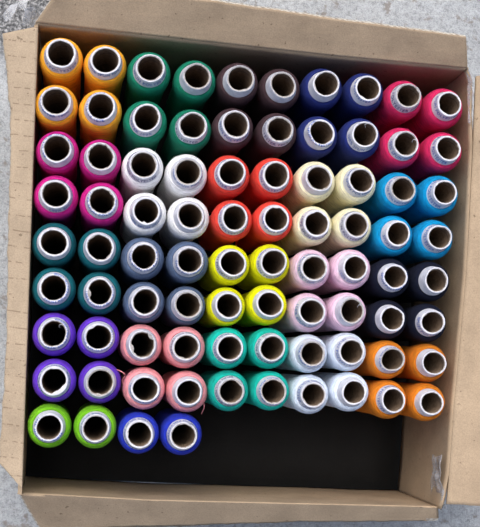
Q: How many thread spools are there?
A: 84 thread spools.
